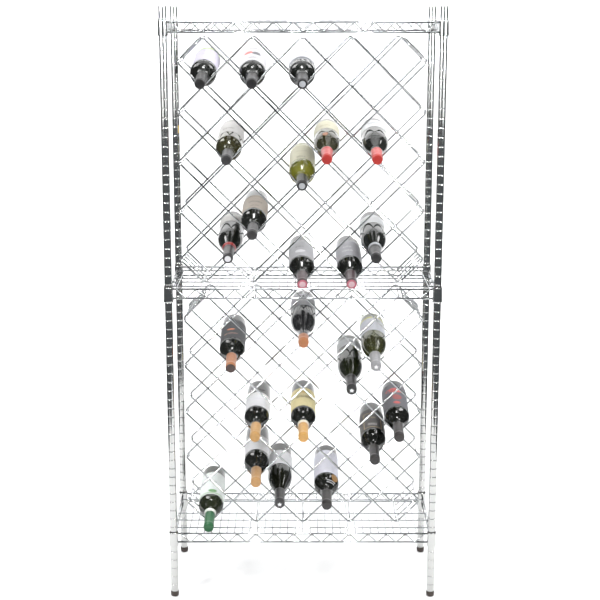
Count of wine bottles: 24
